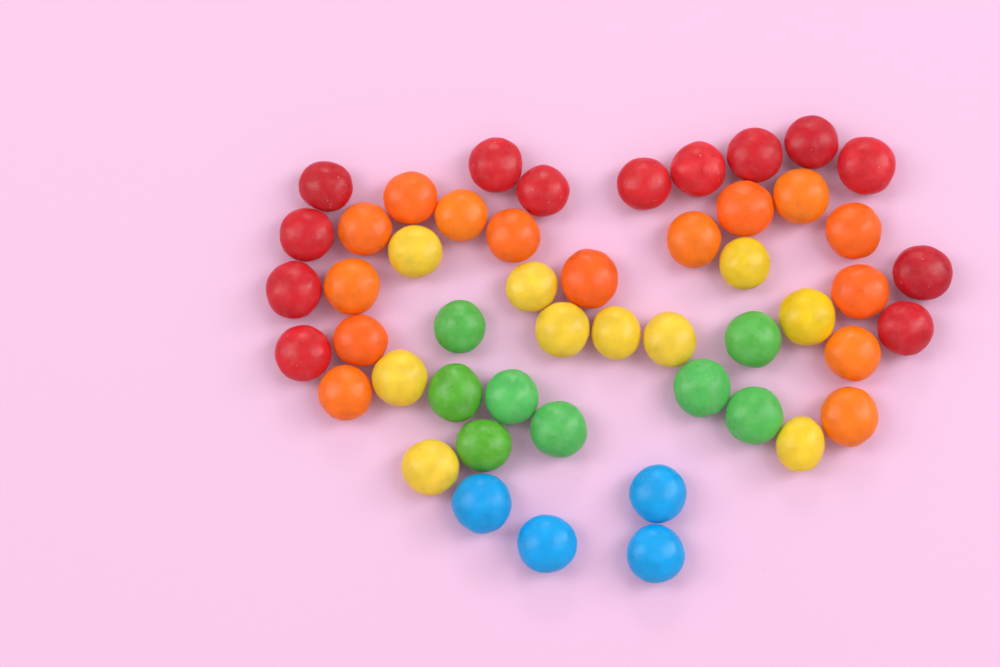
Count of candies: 50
